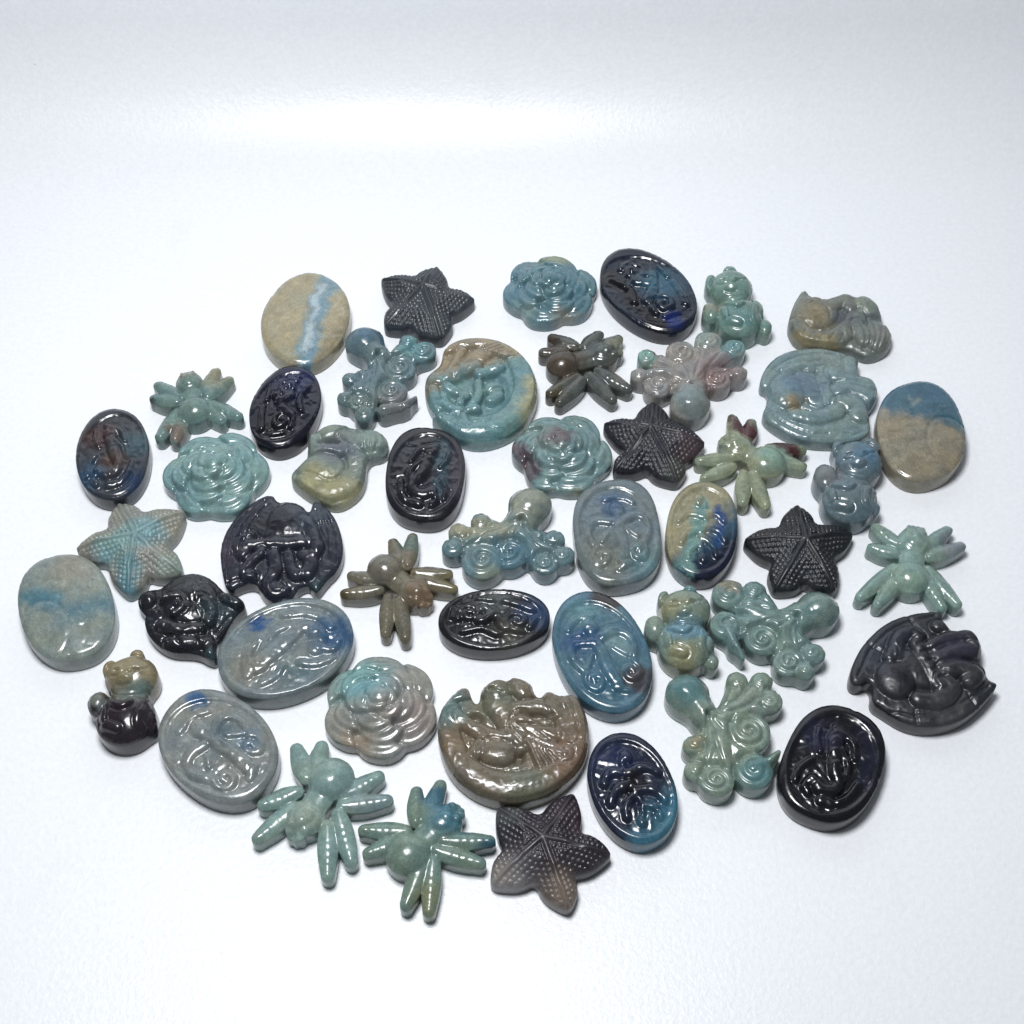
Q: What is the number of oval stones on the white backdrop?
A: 15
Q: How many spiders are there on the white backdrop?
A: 7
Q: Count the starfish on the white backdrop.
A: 5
